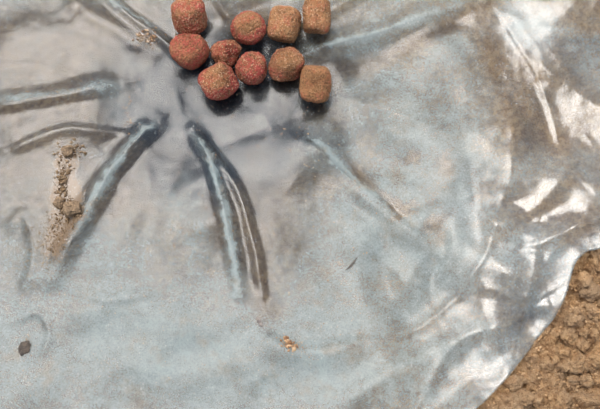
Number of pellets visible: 10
